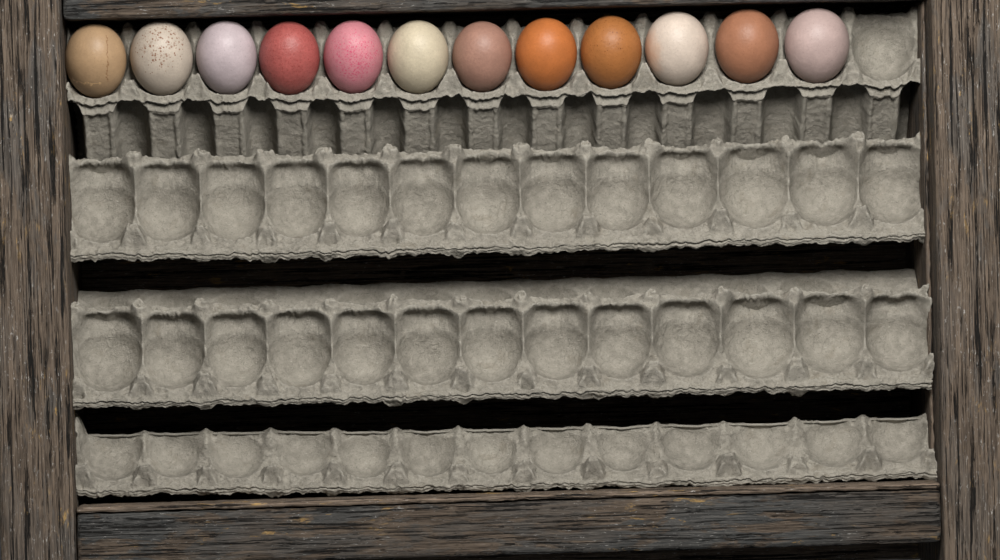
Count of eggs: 12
